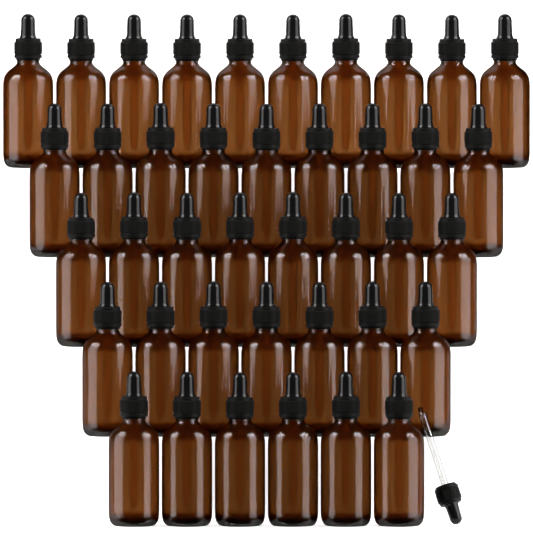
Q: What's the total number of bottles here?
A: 40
